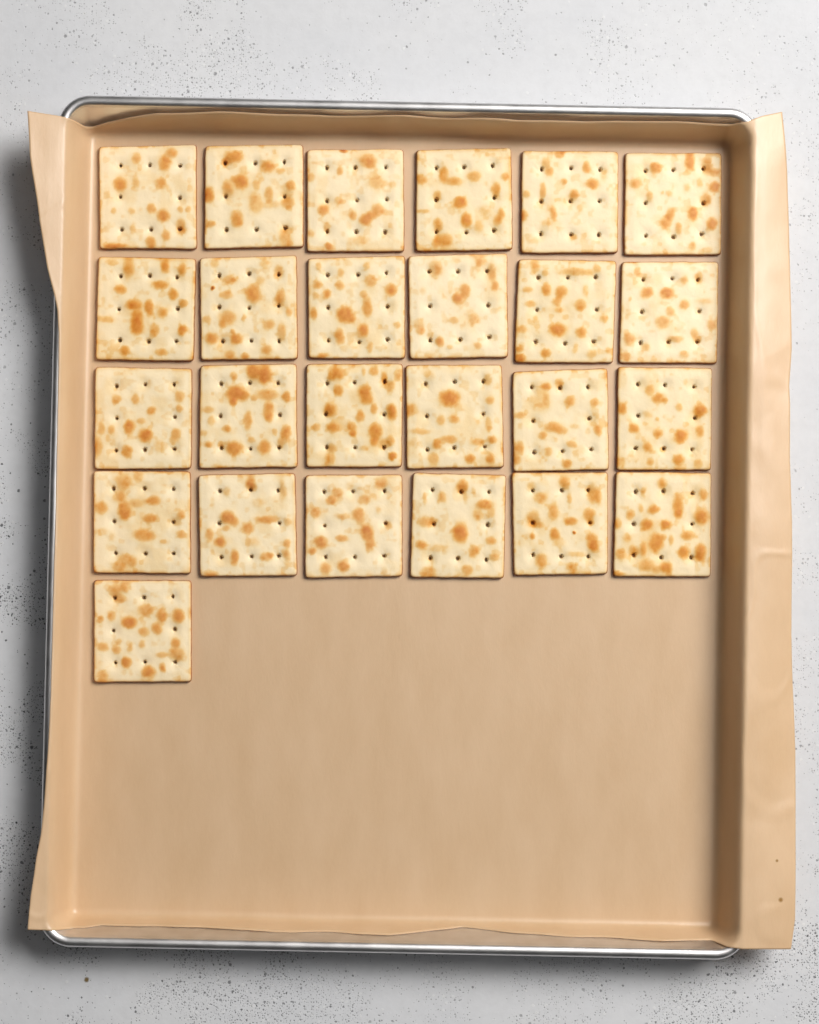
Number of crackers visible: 25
